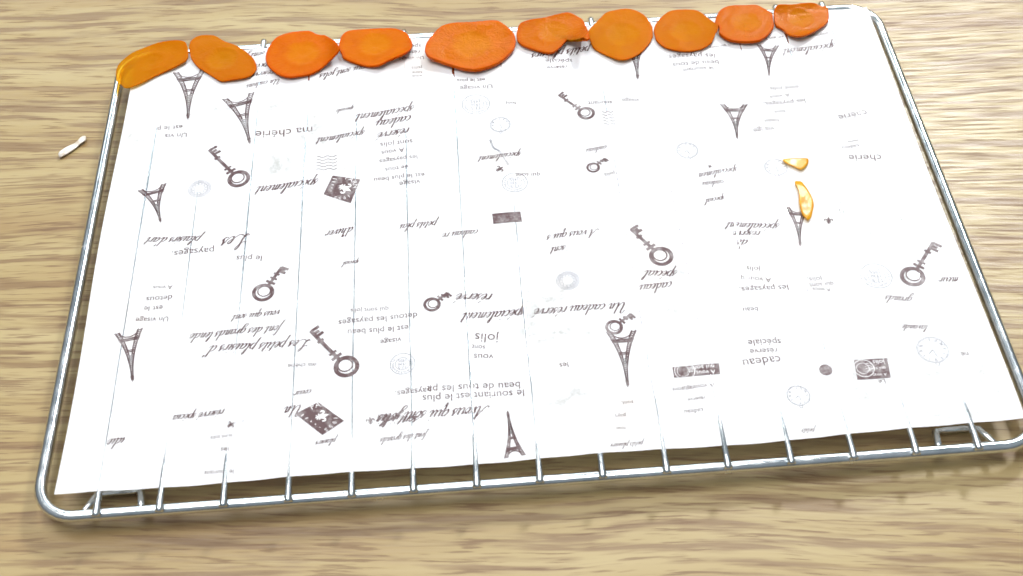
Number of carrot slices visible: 10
